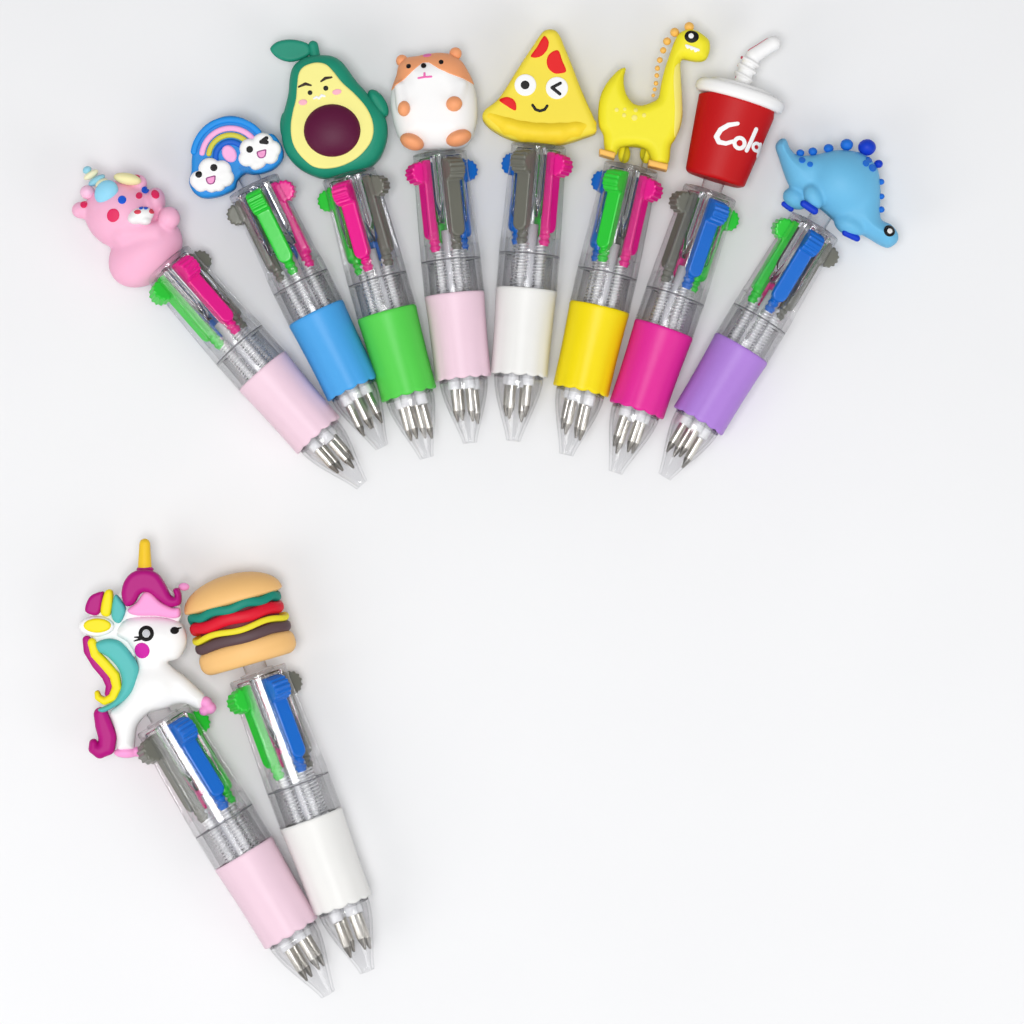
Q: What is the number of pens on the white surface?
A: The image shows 10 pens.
